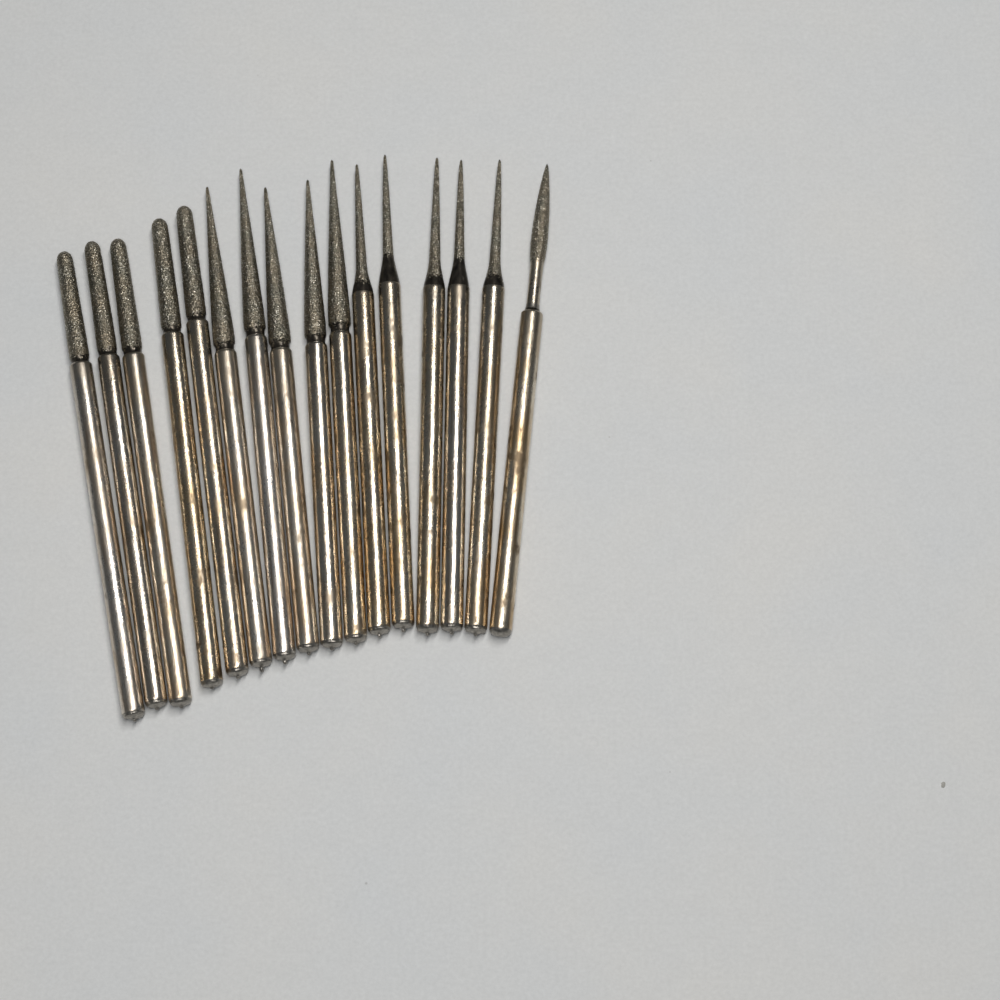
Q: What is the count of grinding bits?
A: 16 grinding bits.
